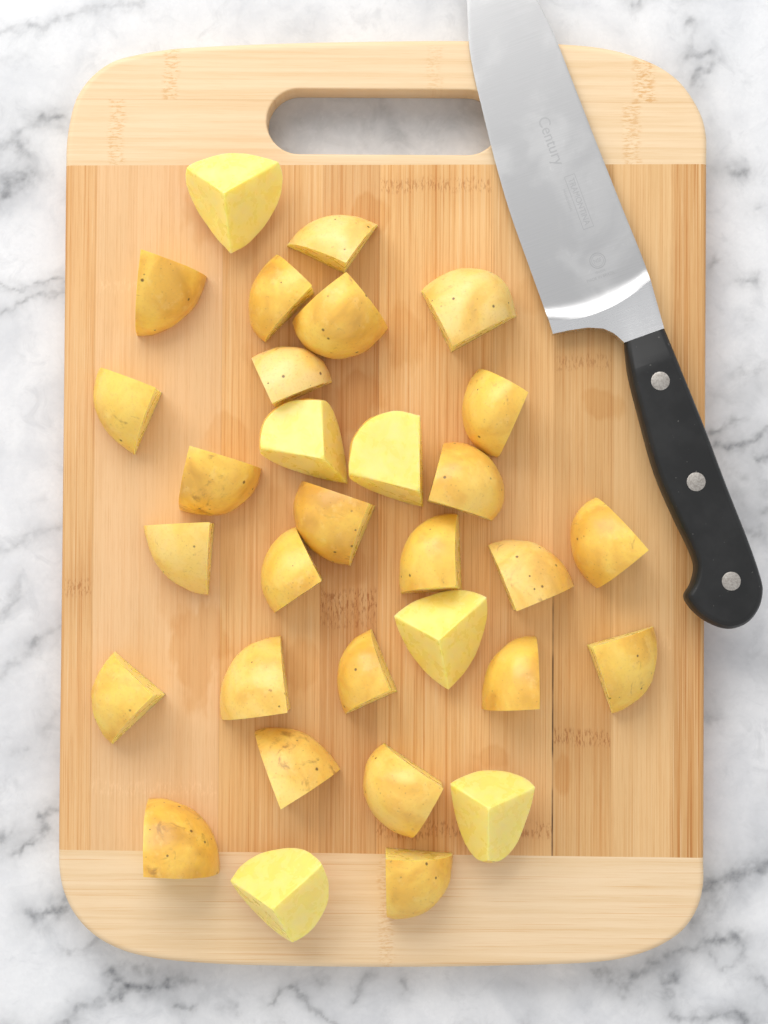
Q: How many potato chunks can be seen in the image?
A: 31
